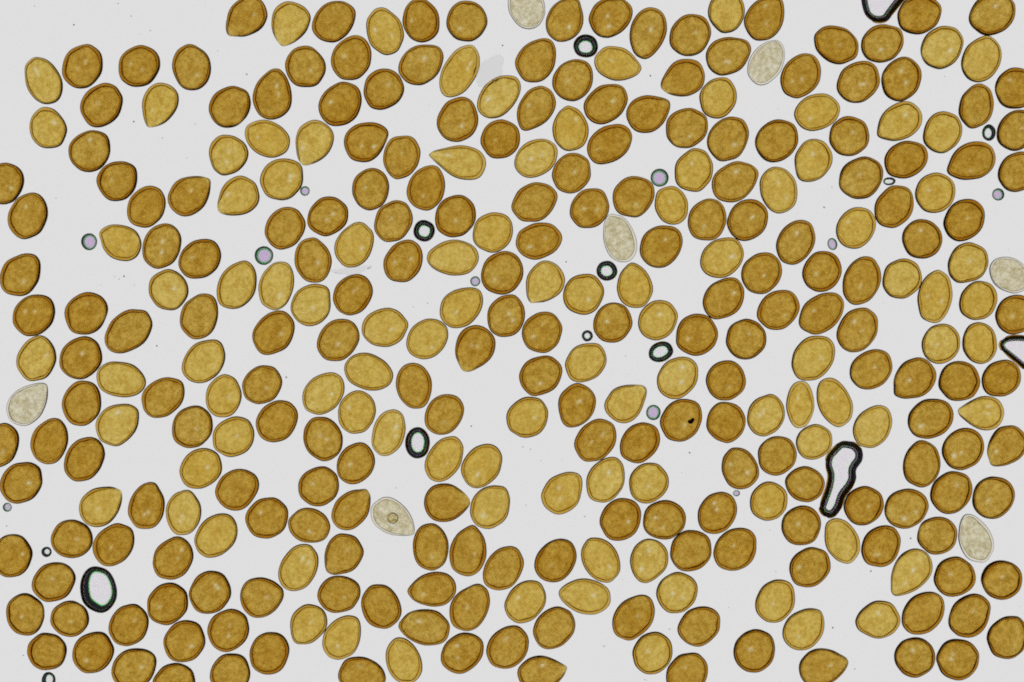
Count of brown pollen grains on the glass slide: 200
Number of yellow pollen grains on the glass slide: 98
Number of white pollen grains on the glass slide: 7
